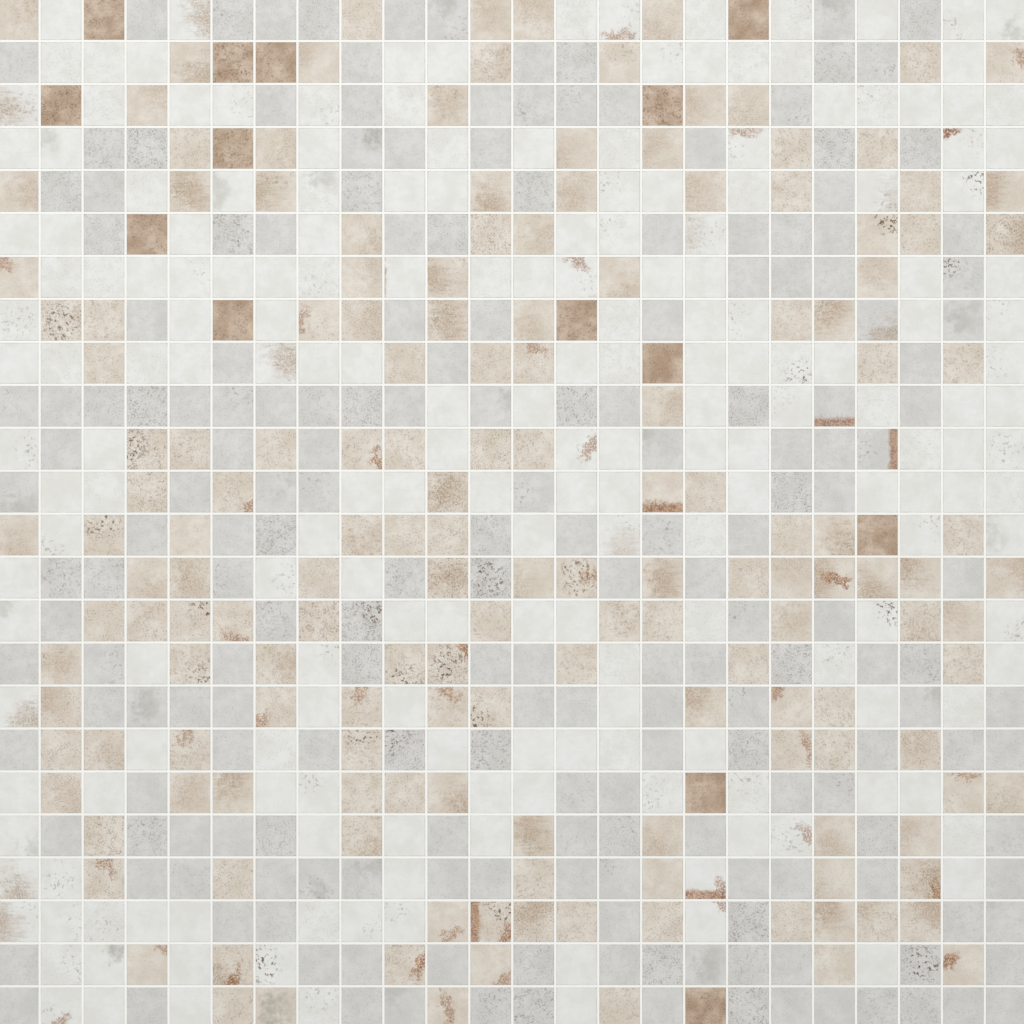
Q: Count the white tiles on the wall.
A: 200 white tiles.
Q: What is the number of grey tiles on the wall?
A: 199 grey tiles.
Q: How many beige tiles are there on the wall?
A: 163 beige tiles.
